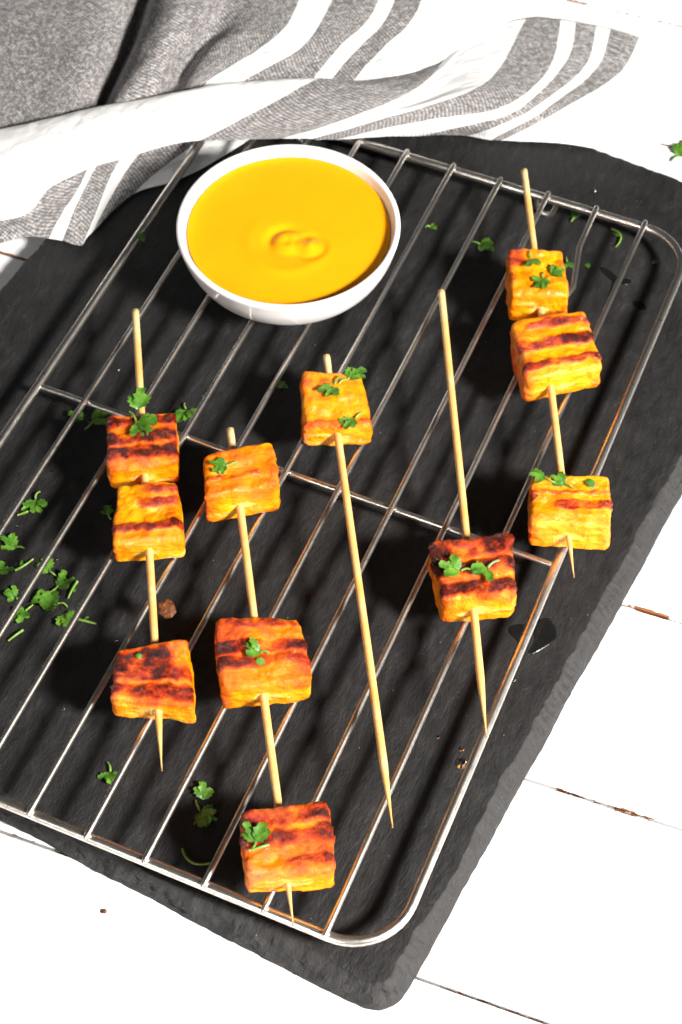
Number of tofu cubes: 11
